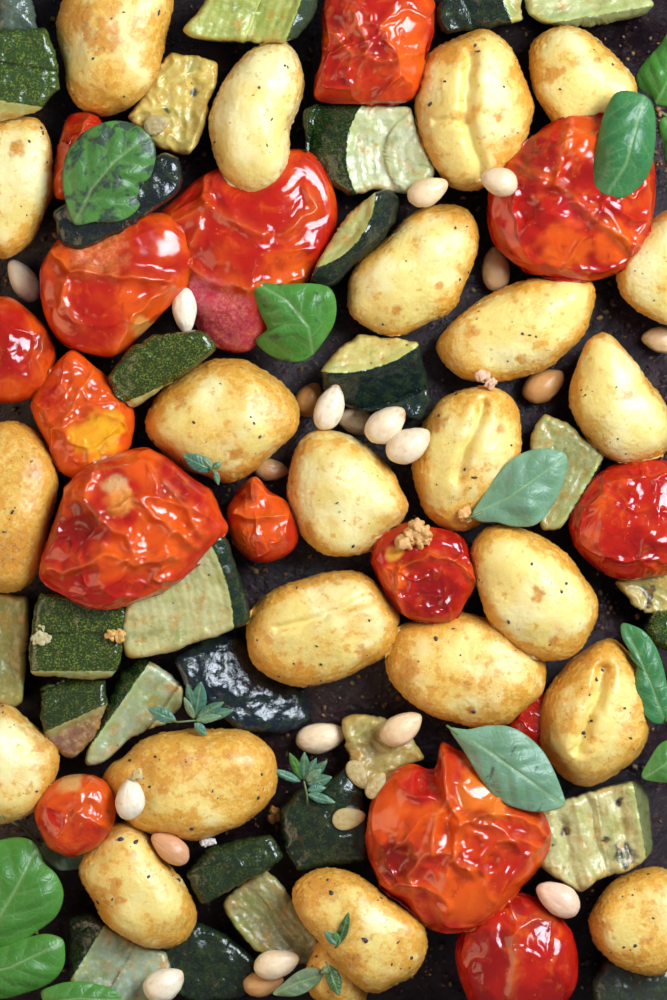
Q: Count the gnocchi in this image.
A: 23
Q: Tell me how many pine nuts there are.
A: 21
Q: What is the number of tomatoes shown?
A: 15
